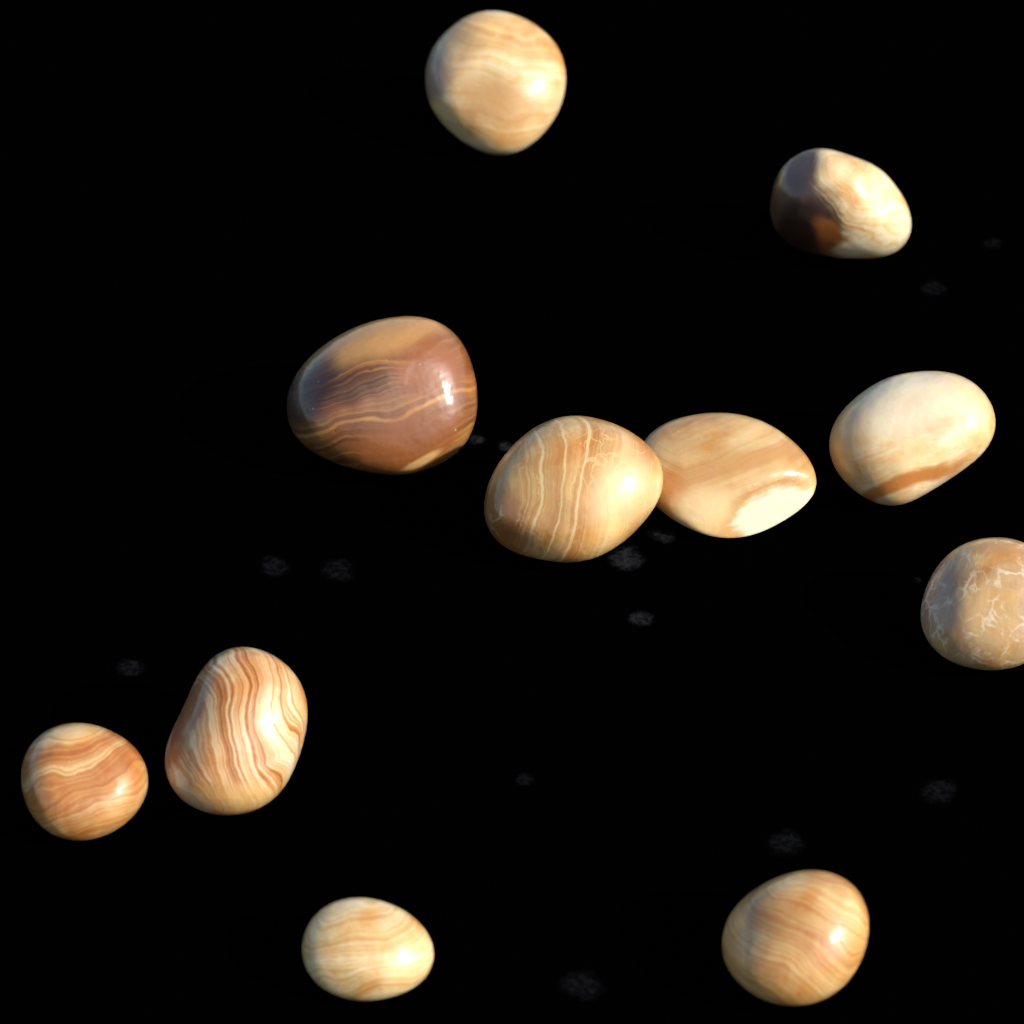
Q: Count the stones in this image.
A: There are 11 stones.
